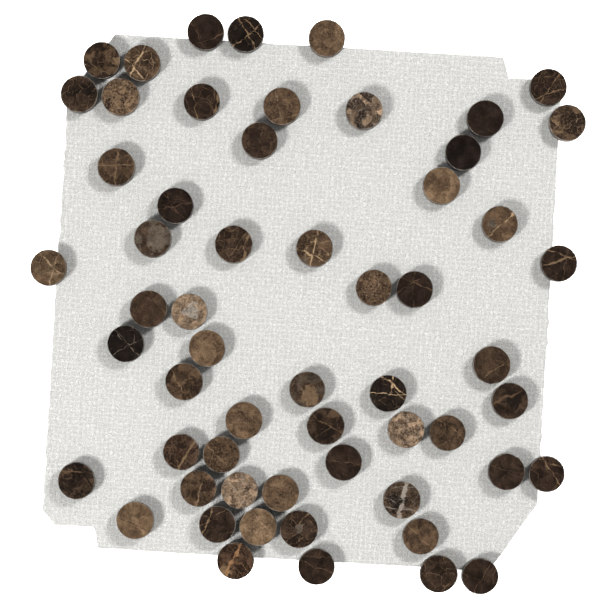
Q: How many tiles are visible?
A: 58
